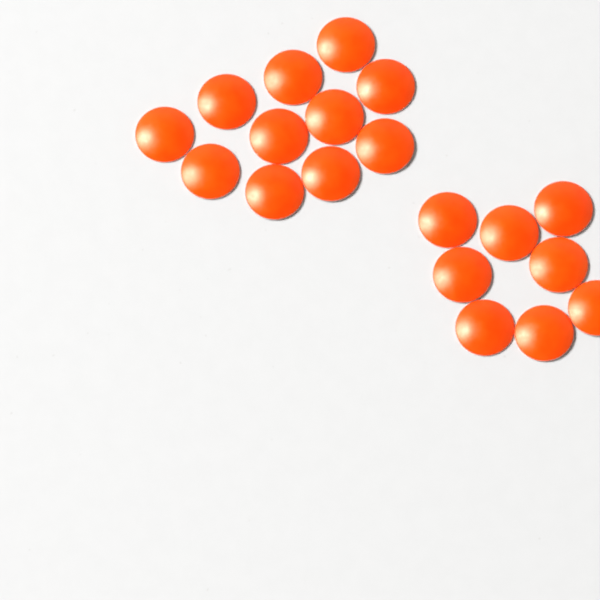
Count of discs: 19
